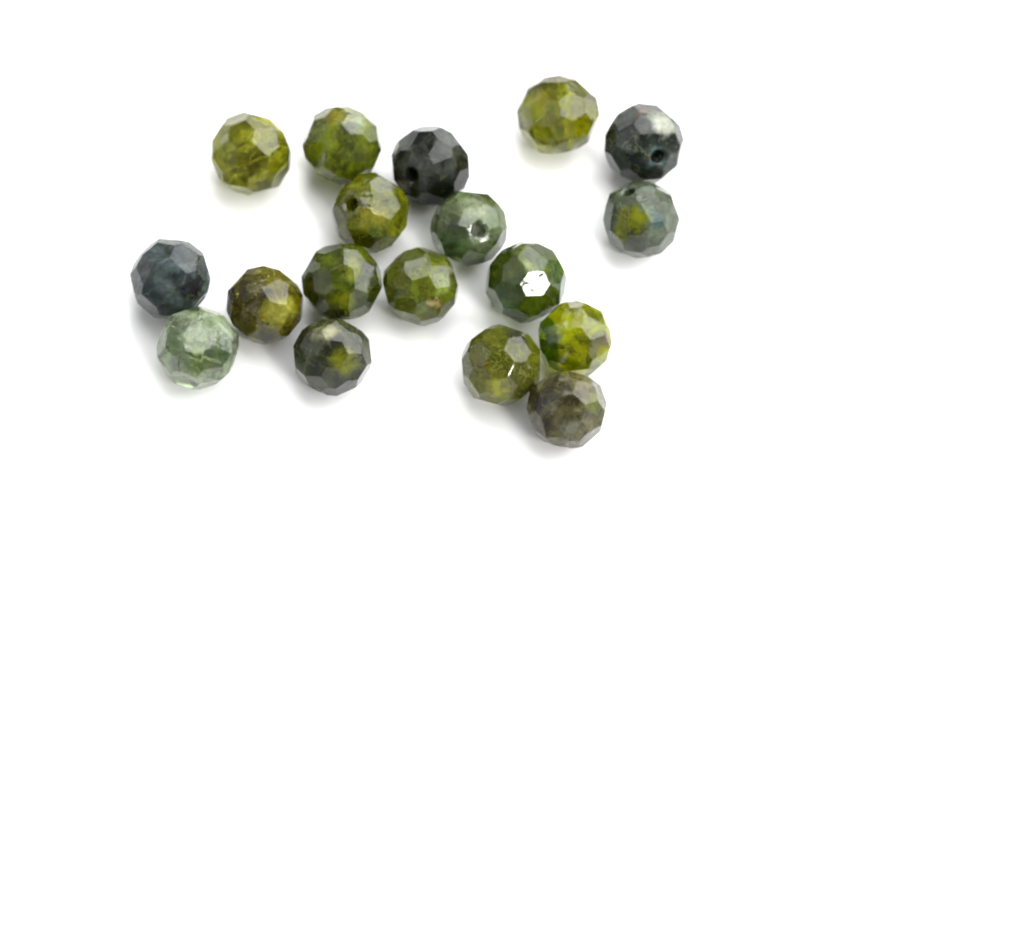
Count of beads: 18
